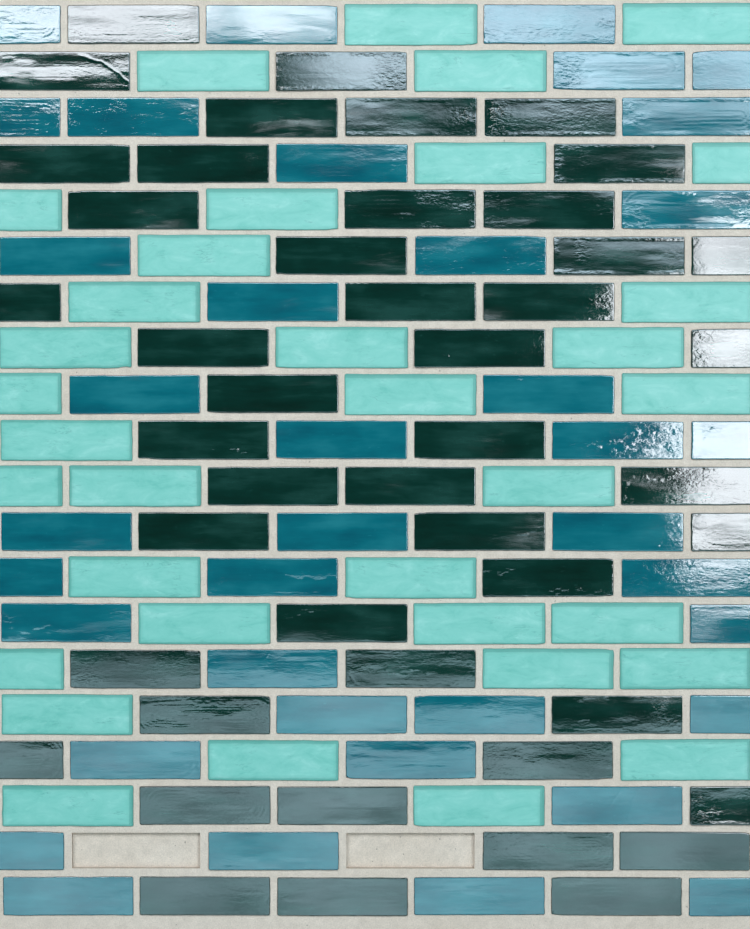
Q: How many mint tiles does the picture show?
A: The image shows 34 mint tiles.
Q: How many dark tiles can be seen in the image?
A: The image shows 46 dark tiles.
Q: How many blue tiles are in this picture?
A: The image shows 38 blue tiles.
